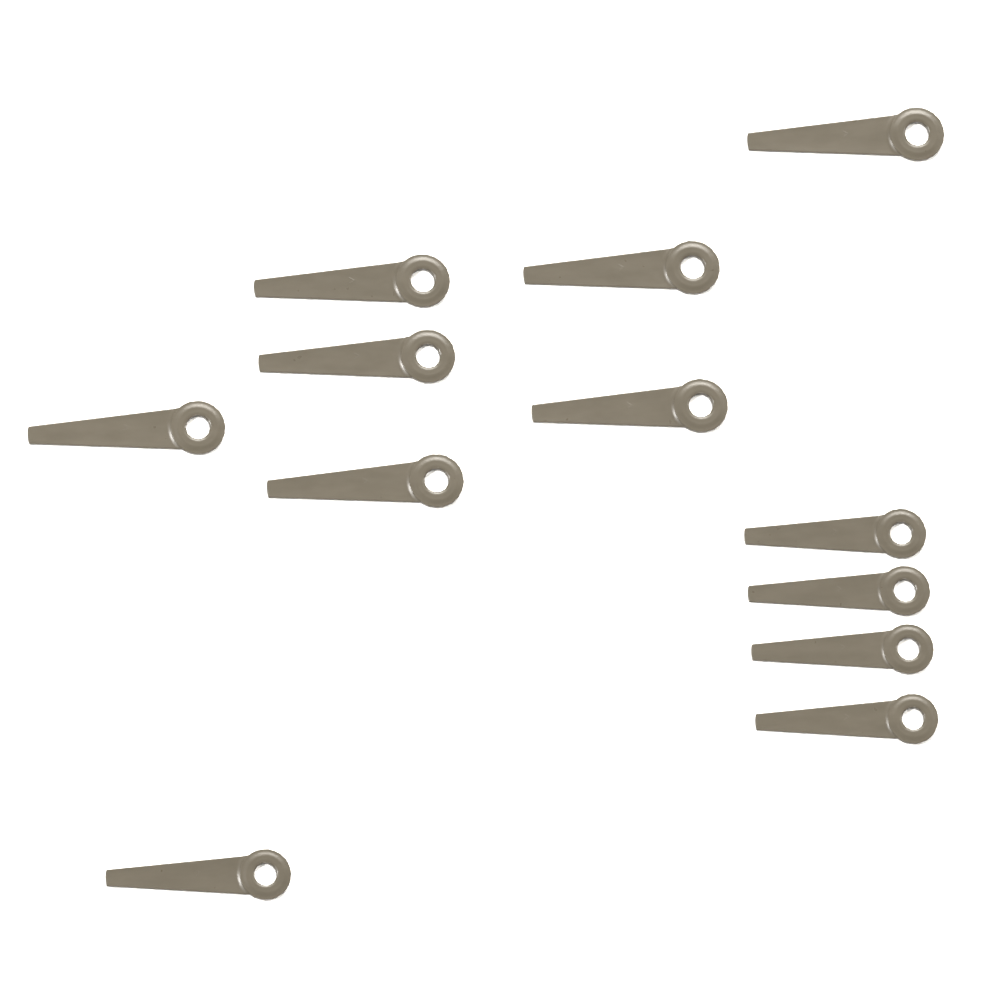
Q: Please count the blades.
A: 12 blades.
